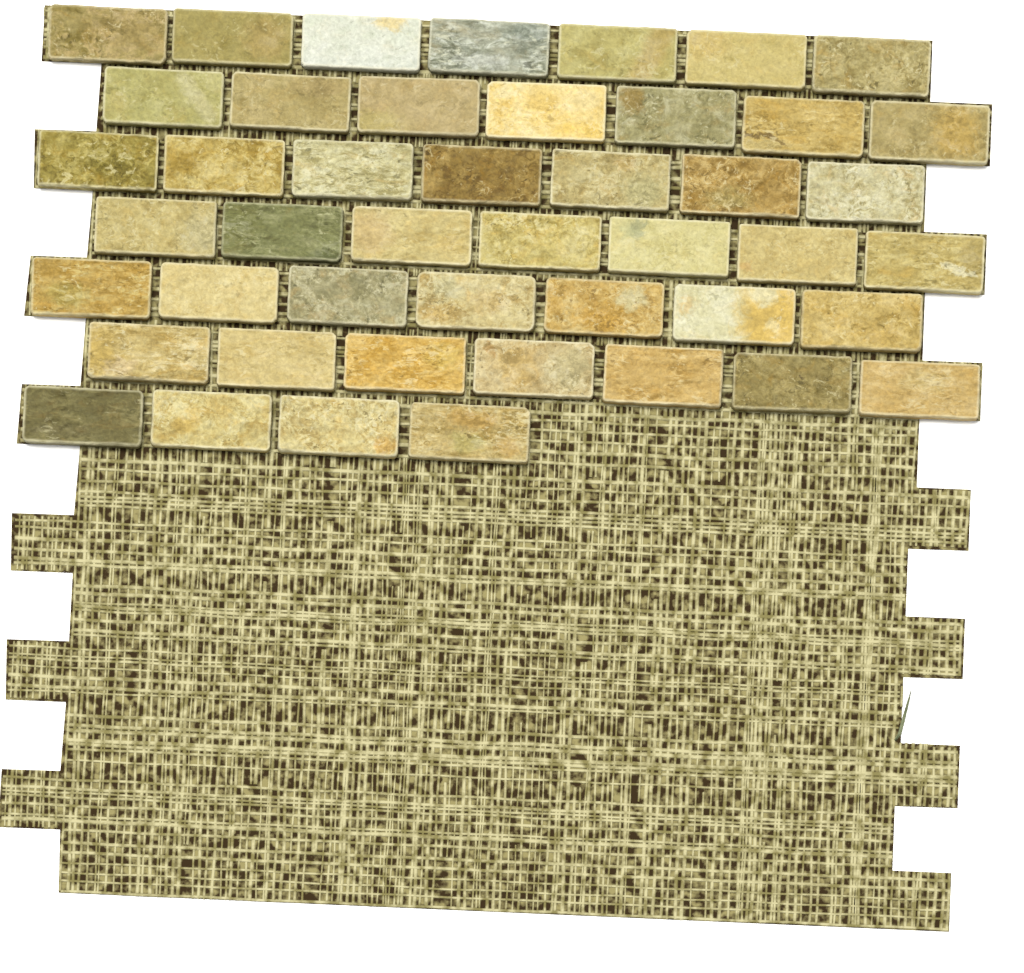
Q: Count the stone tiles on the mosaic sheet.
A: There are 46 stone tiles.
